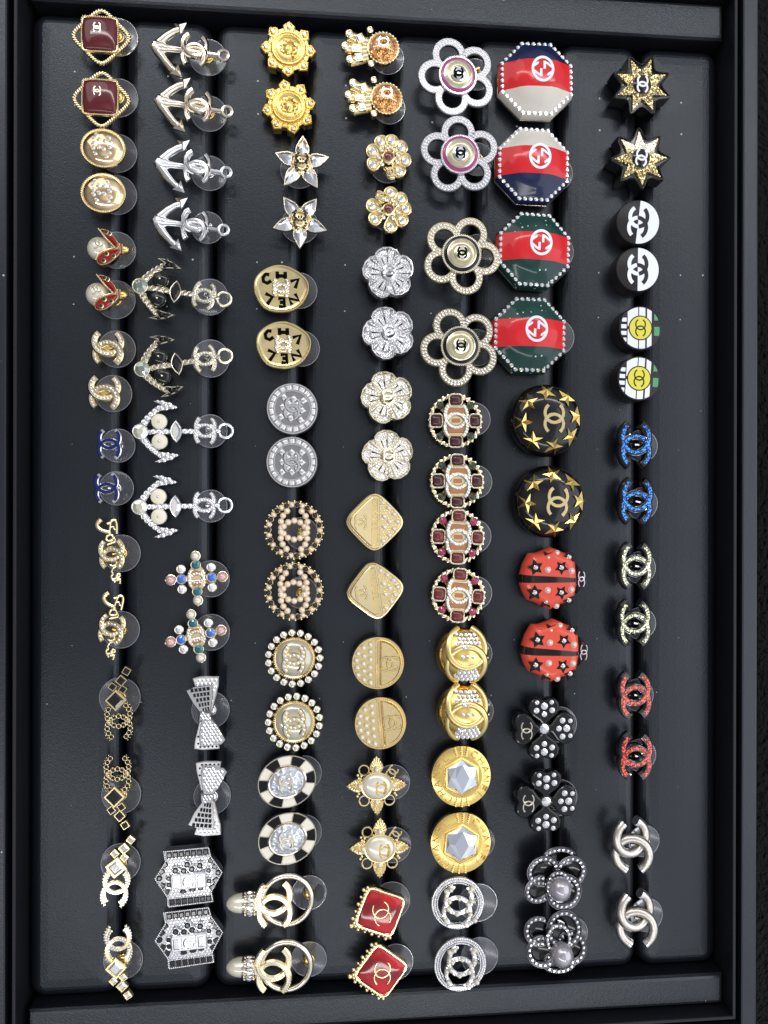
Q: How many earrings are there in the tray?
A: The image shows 102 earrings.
